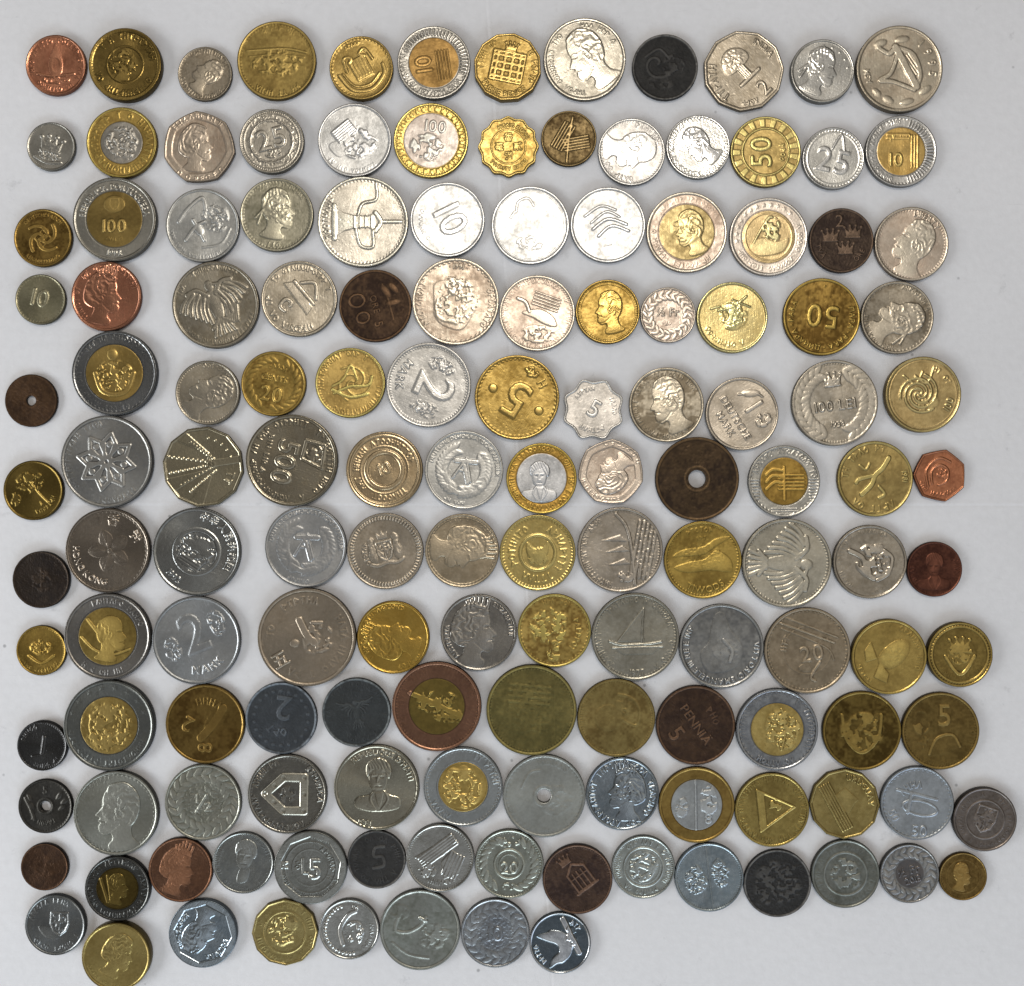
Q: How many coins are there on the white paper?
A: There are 145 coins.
